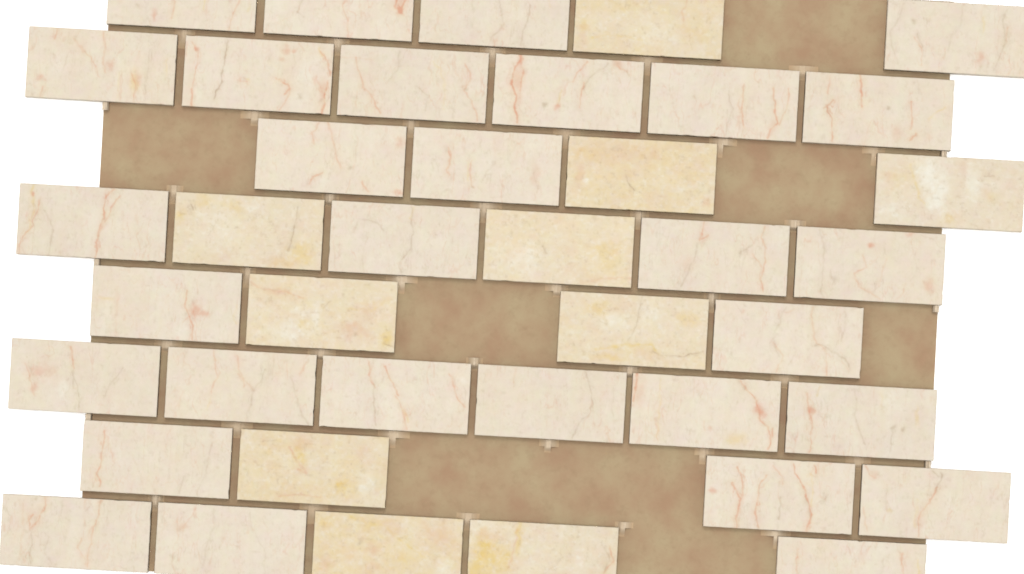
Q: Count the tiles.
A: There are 40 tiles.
